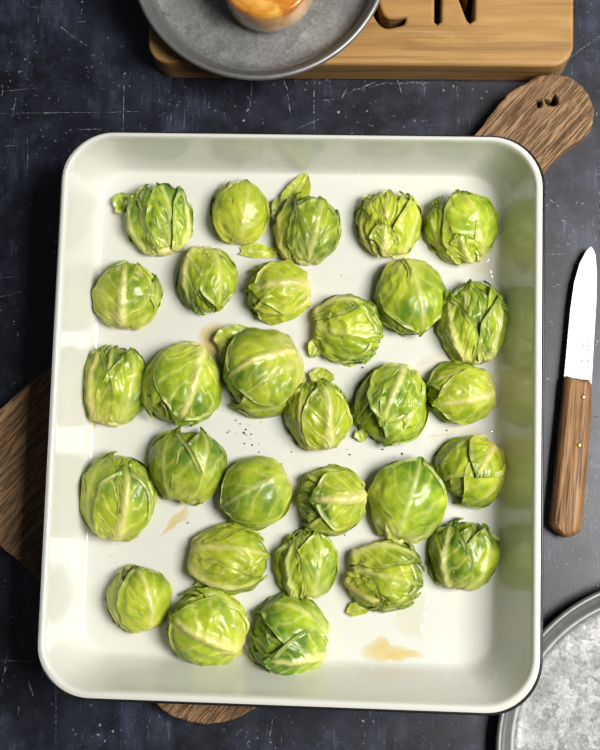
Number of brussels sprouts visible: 30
